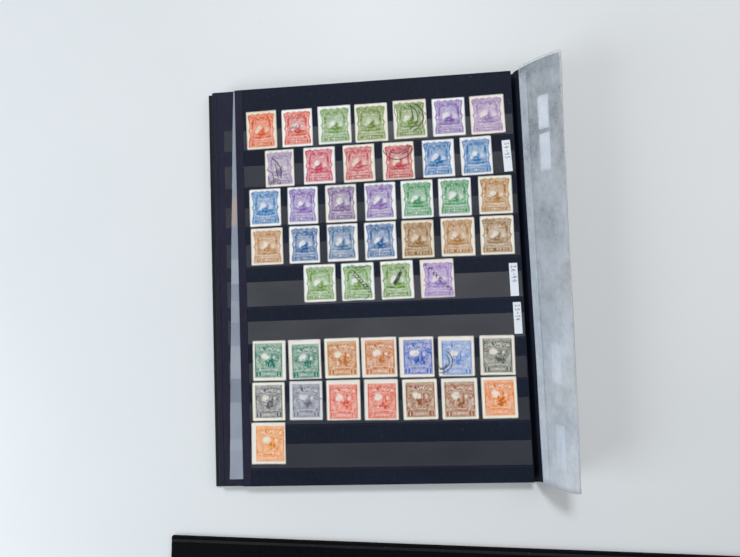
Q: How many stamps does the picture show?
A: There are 46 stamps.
